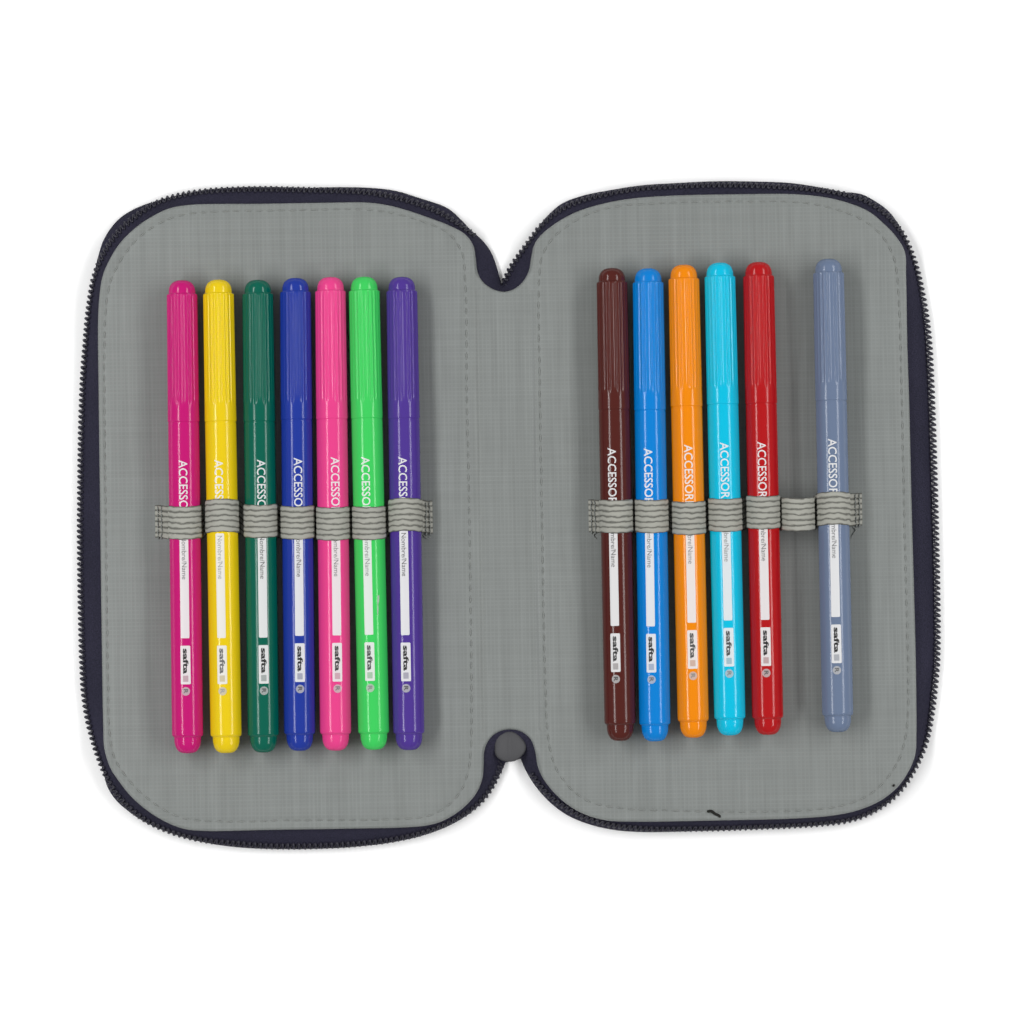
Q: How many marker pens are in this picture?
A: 13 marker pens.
